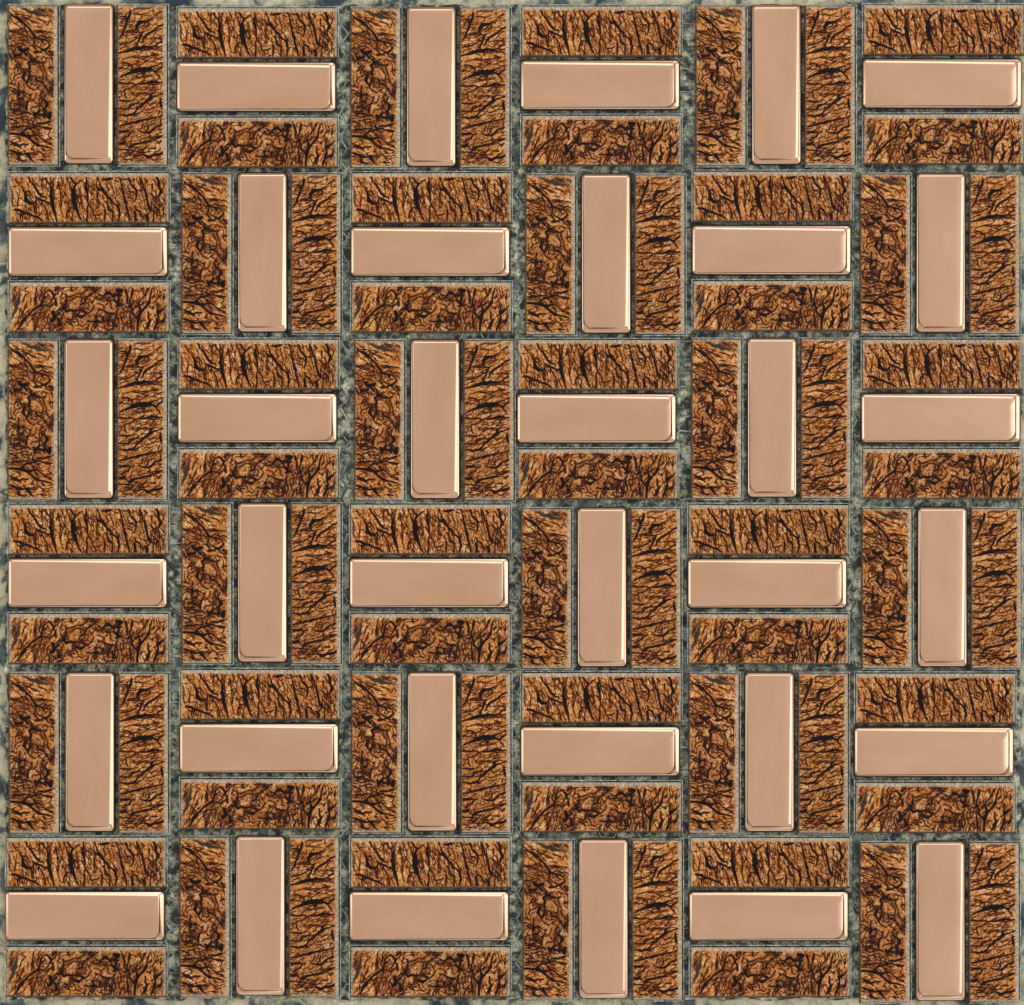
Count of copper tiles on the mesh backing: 36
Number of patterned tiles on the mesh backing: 72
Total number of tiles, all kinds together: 108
